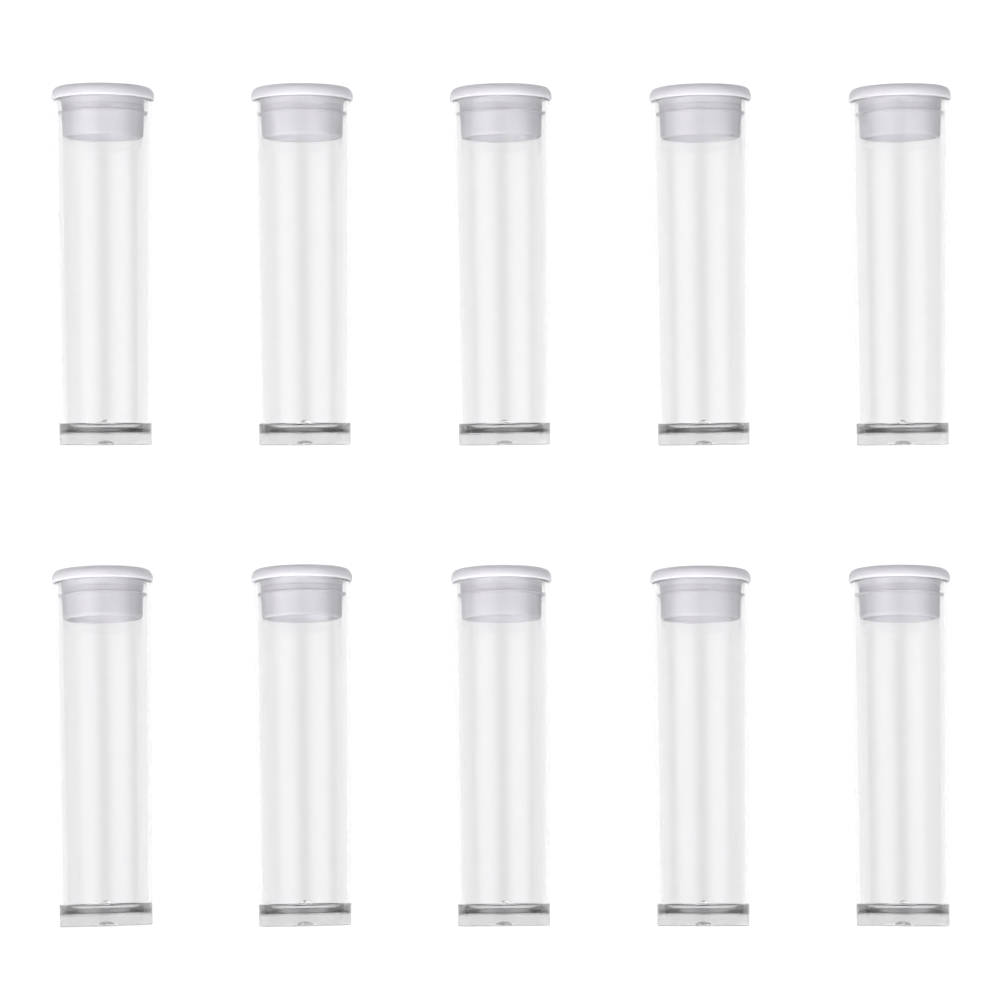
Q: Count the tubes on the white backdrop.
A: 10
